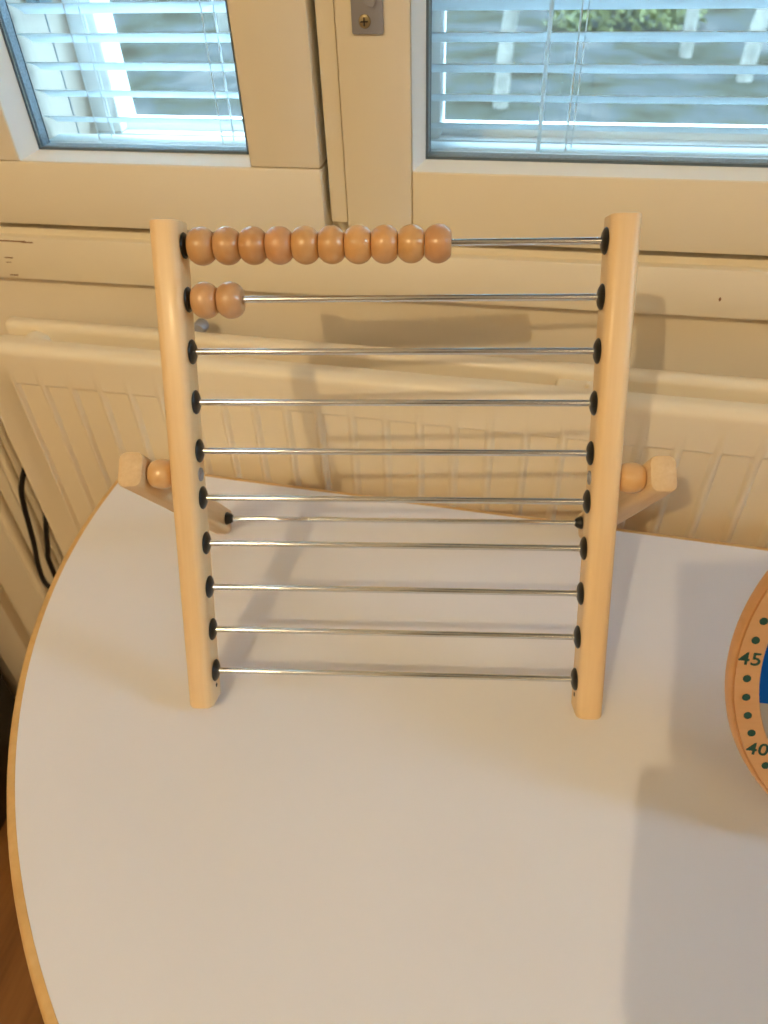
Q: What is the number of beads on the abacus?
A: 12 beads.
